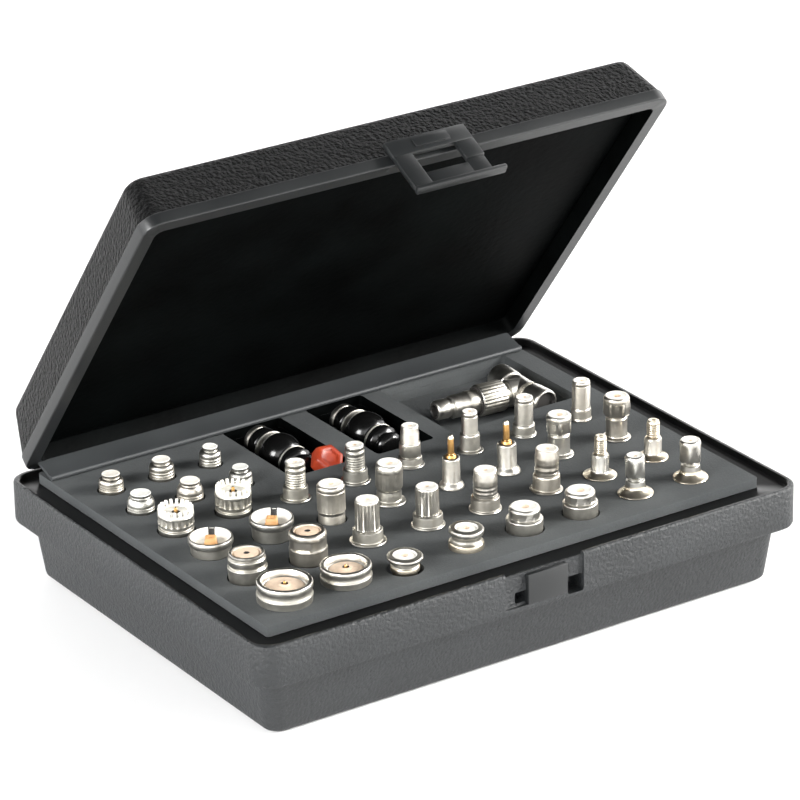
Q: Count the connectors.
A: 38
